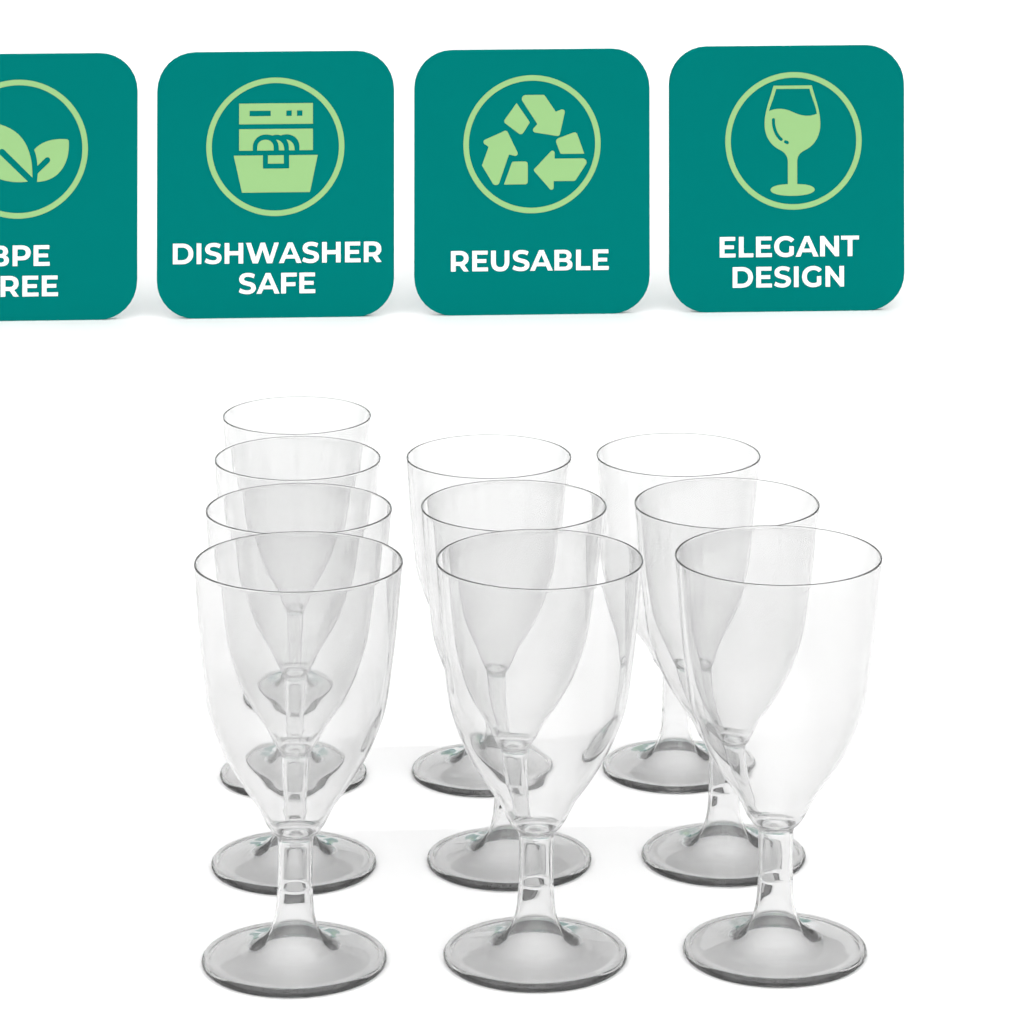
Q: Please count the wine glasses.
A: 10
